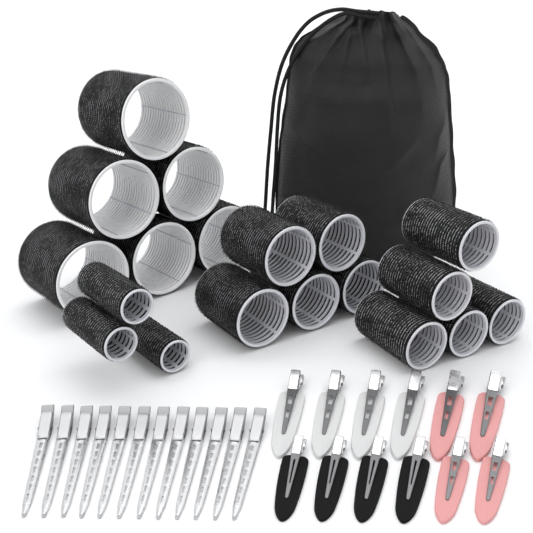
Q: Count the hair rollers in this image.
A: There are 19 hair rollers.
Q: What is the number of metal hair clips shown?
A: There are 12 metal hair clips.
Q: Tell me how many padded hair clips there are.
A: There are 12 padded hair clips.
